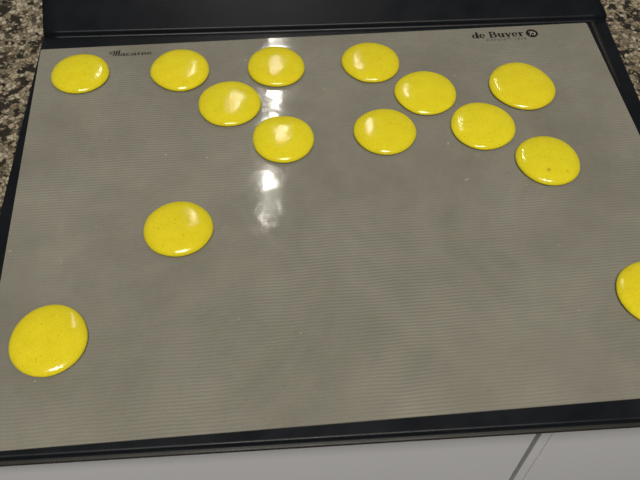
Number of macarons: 14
